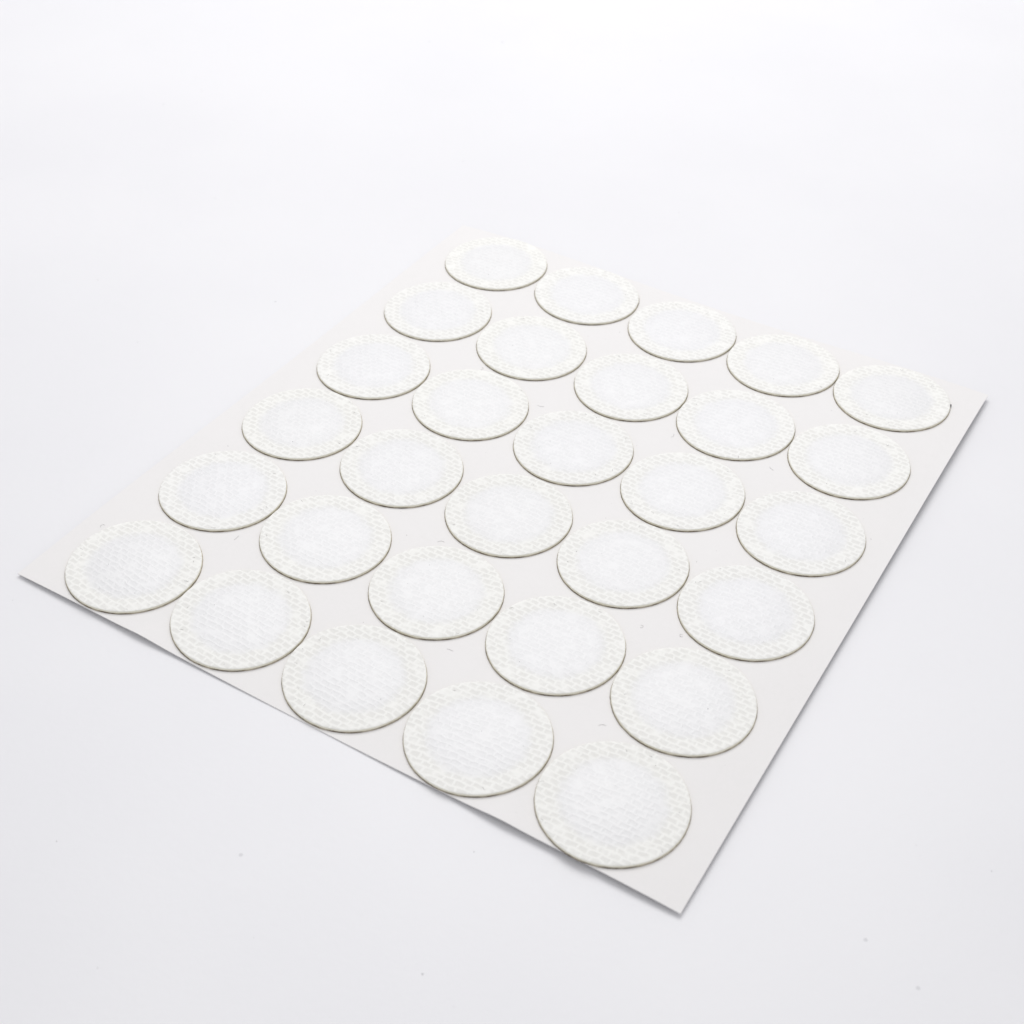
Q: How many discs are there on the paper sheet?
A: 30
